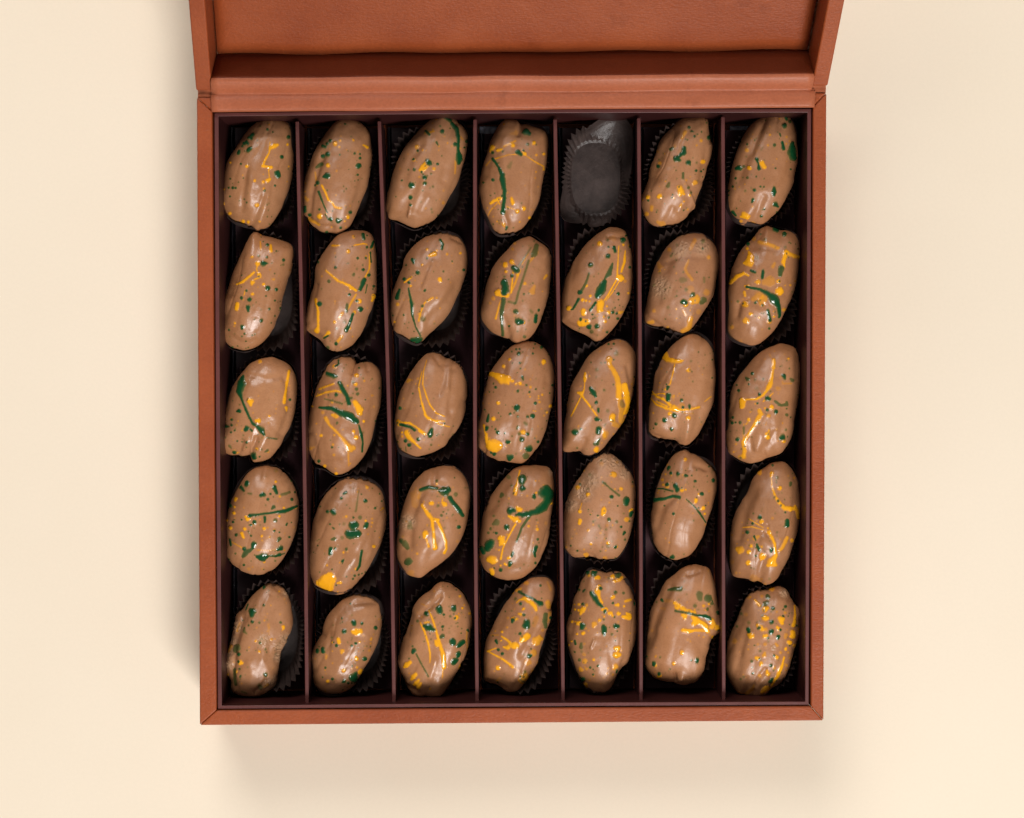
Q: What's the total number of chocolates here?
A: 34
